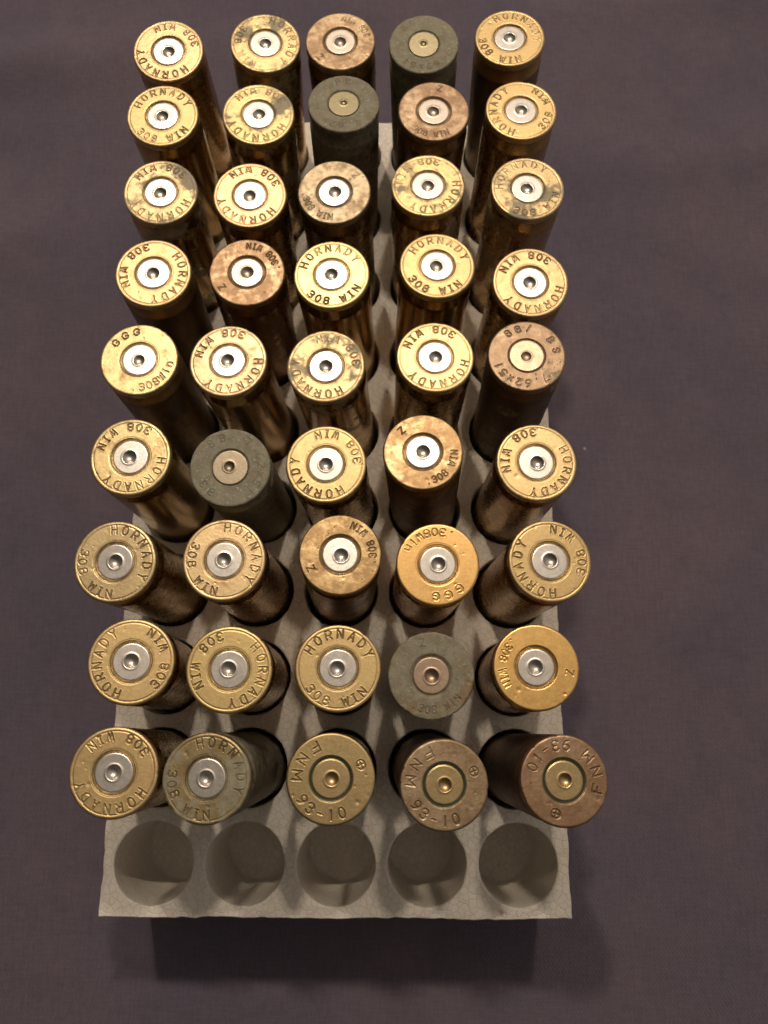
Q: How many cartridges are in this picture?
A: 45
